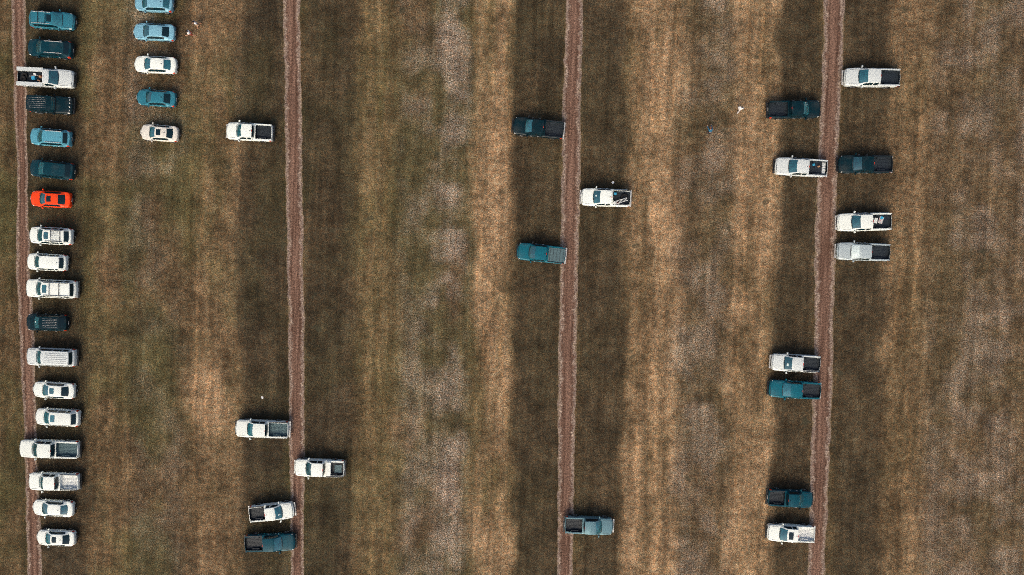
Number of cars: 20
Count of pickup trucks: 22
